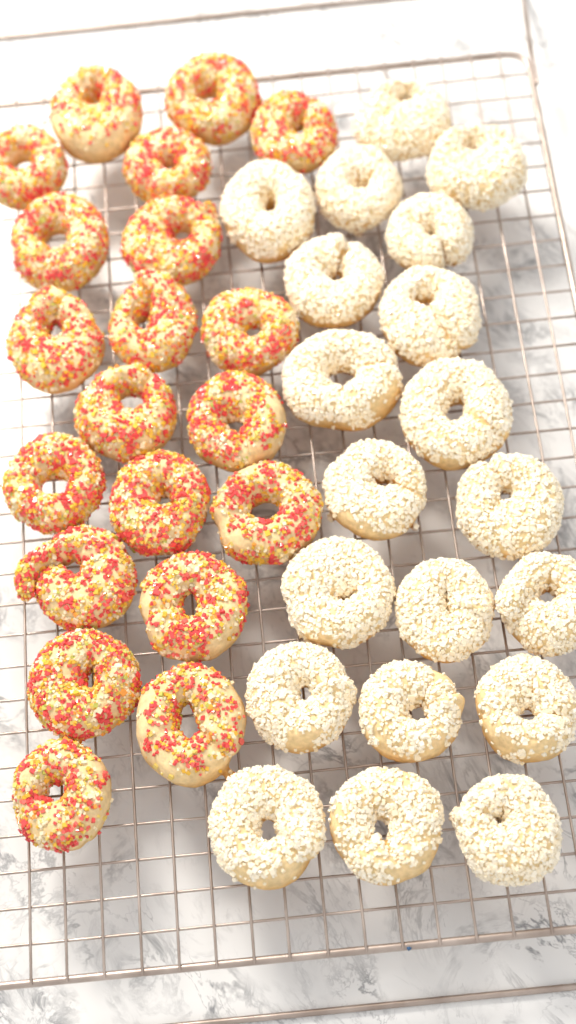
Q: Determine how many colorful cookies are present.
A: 20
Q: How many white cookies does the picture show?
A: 20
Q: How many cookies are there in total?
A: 40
